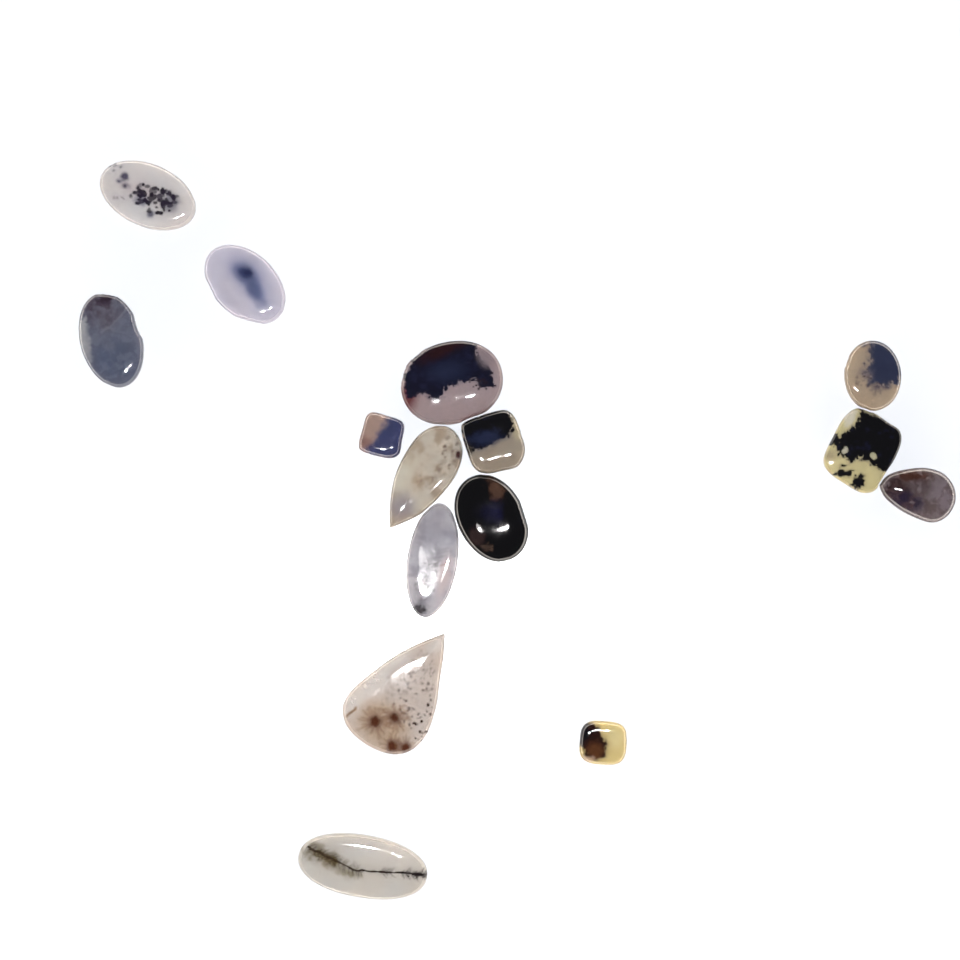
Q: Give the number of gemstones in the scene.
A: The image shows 15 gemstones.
